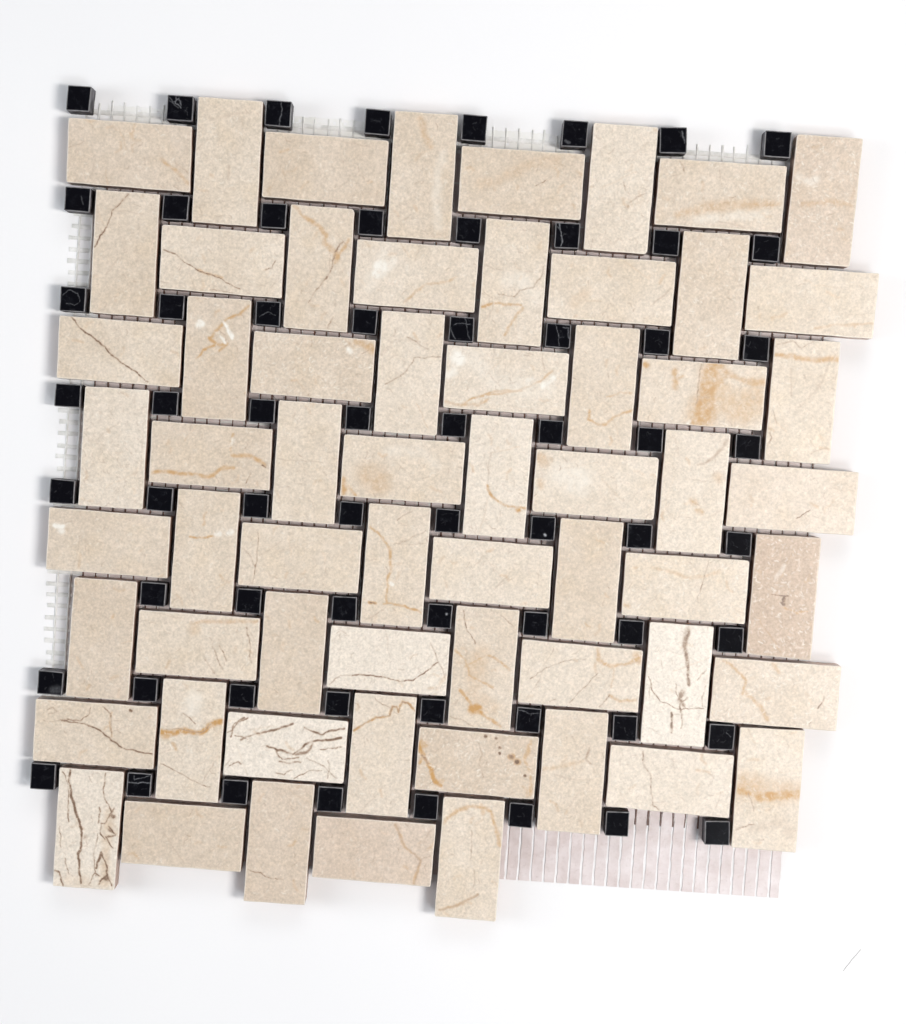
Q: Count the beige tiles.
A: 61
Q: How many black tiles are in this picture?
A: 63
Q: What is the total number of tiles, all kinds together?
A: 124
